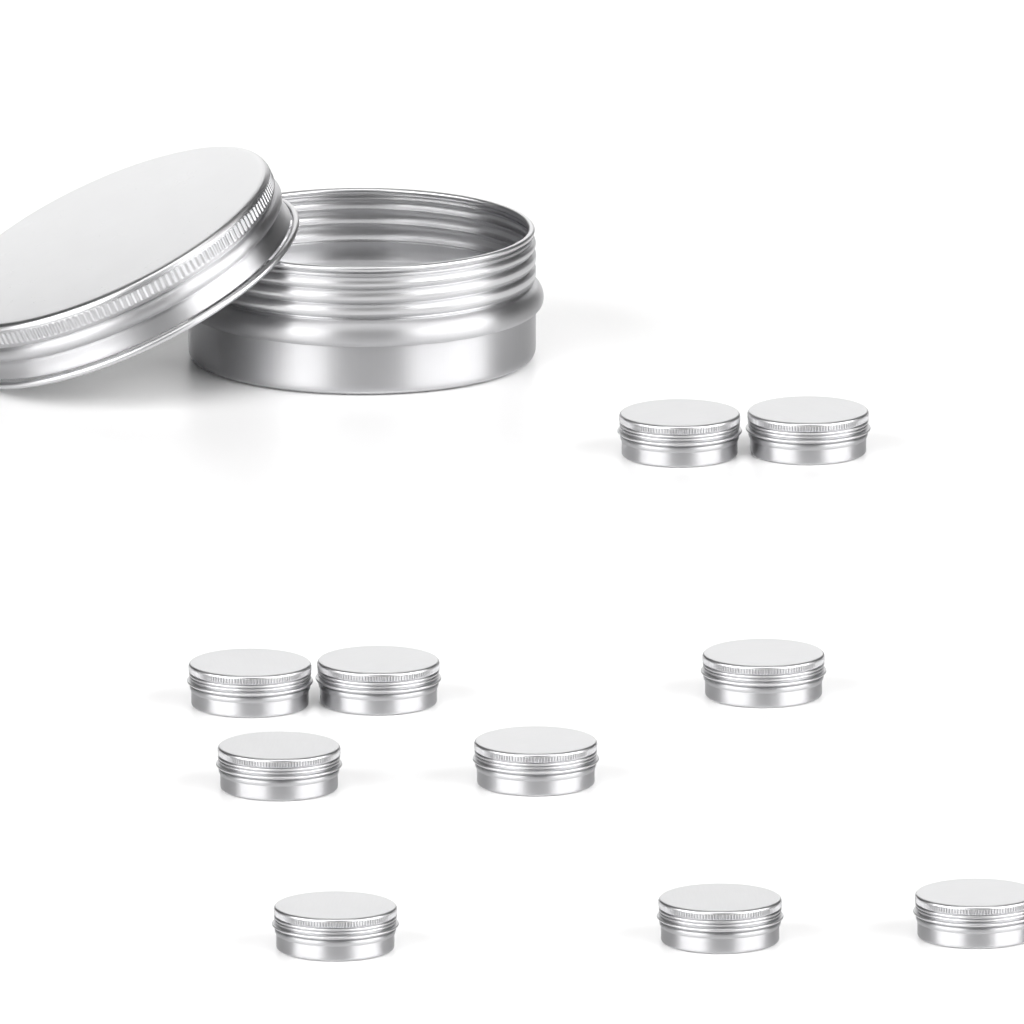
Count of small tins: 10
